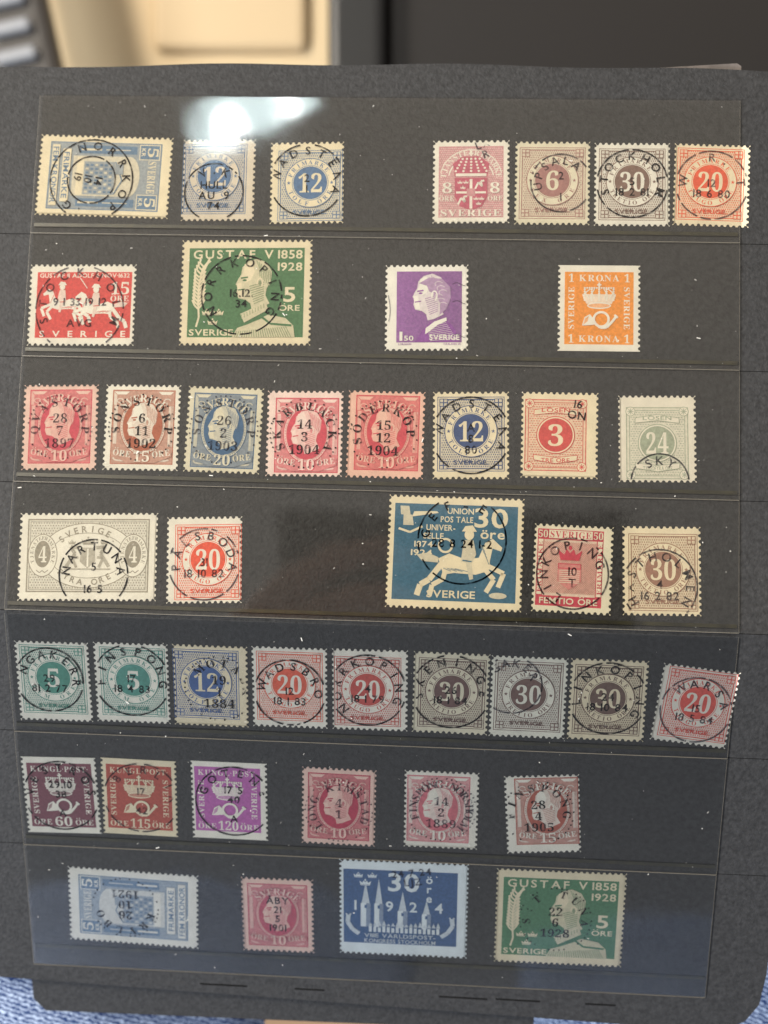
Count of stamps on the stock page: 43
